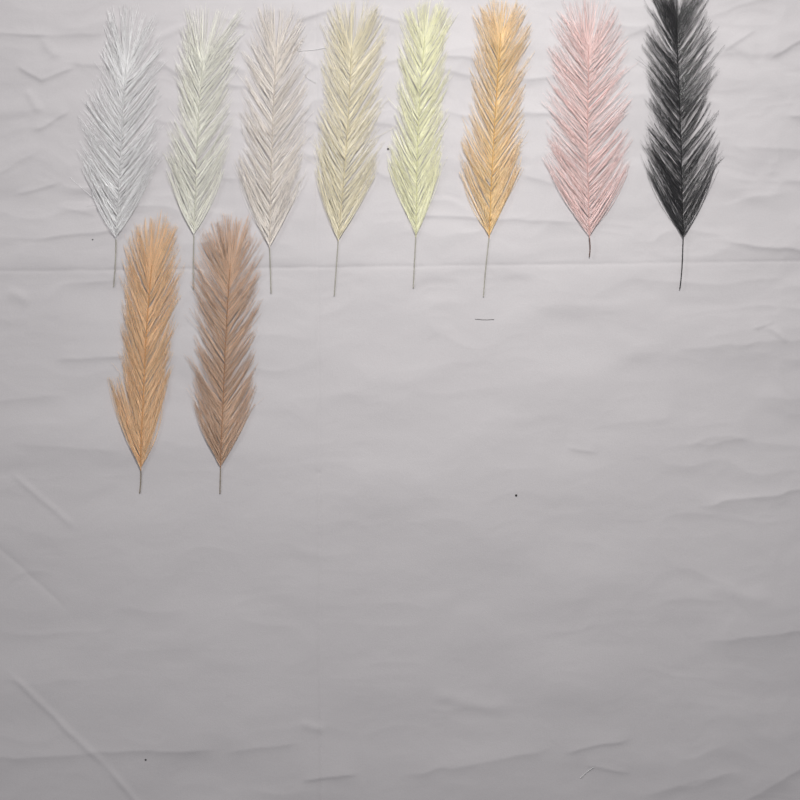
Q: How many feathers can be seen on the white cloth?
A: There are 10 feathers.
